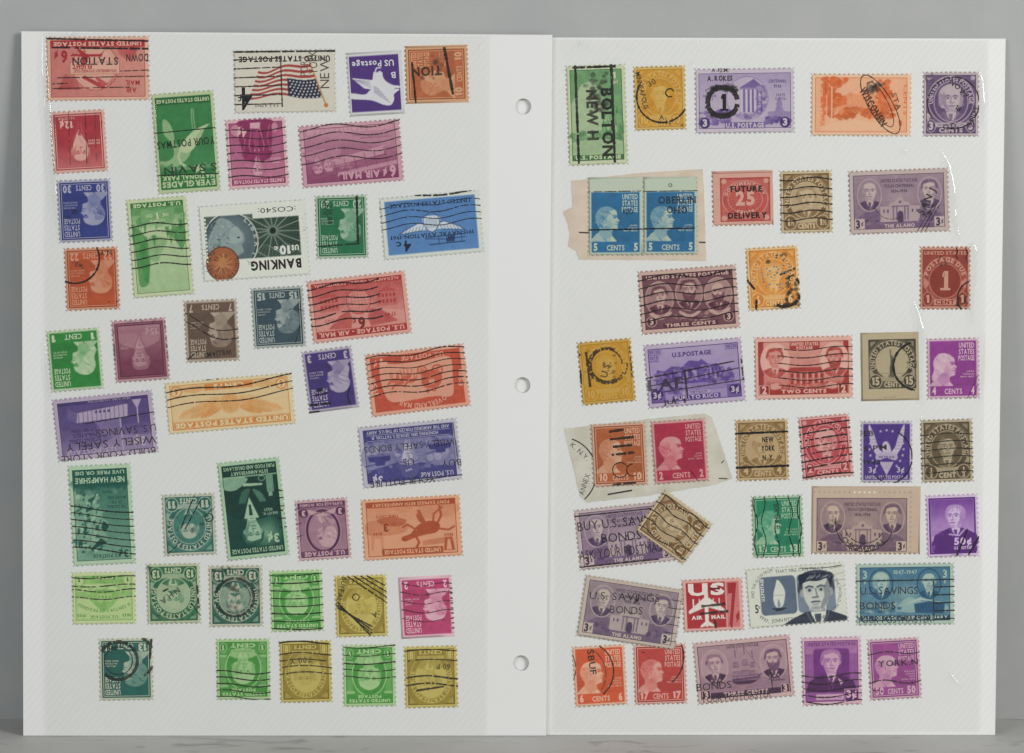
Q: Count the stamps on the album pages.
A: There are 78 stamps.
